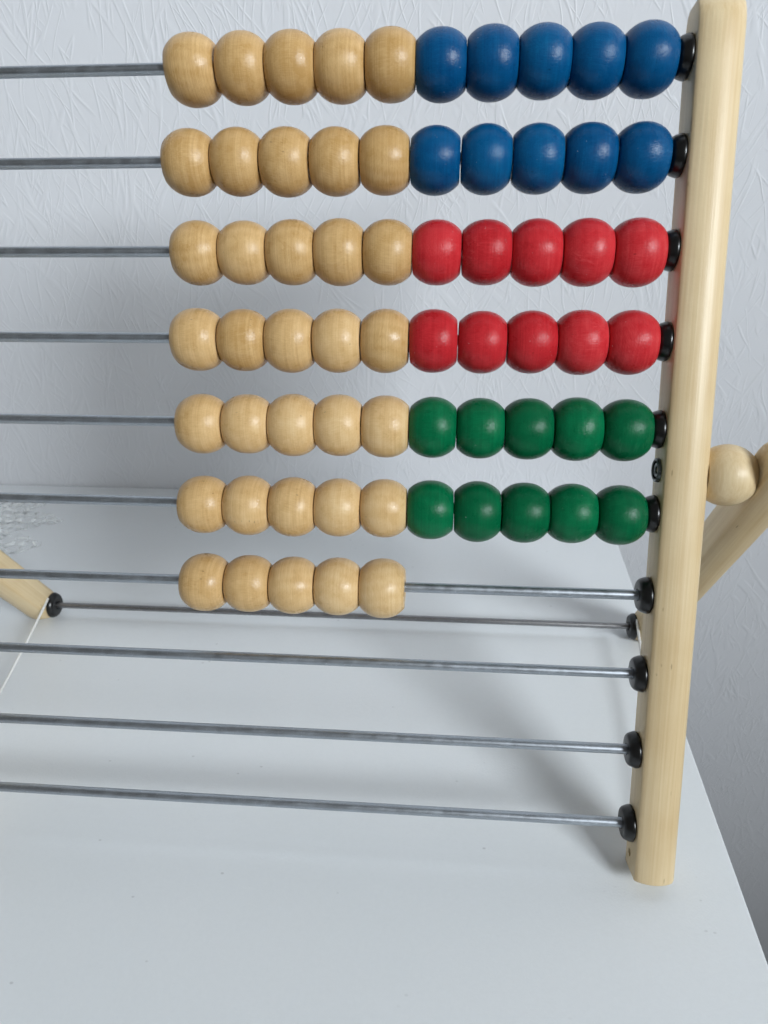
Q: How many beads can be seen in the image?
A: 65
